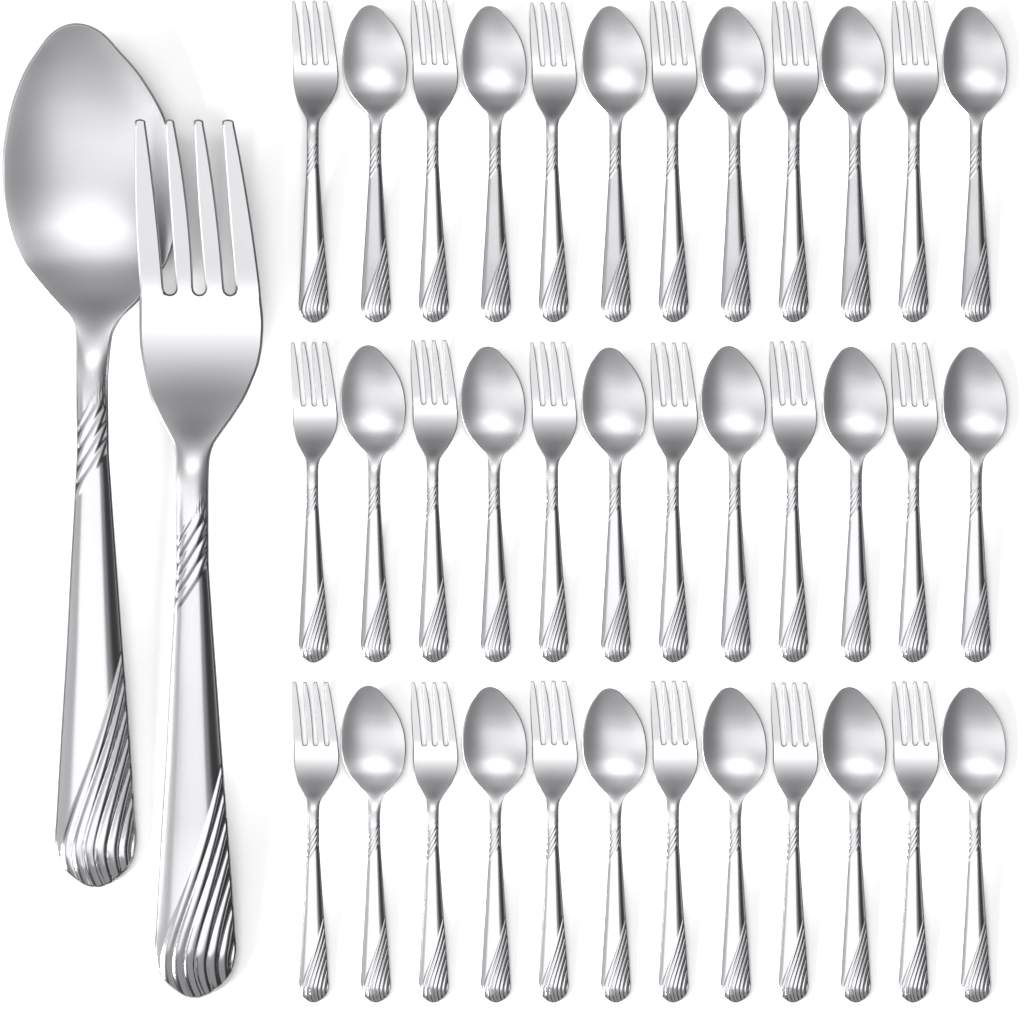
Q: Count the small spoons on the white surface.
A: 18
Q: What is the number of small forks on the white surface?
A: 18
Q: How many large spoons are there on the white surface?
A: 1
